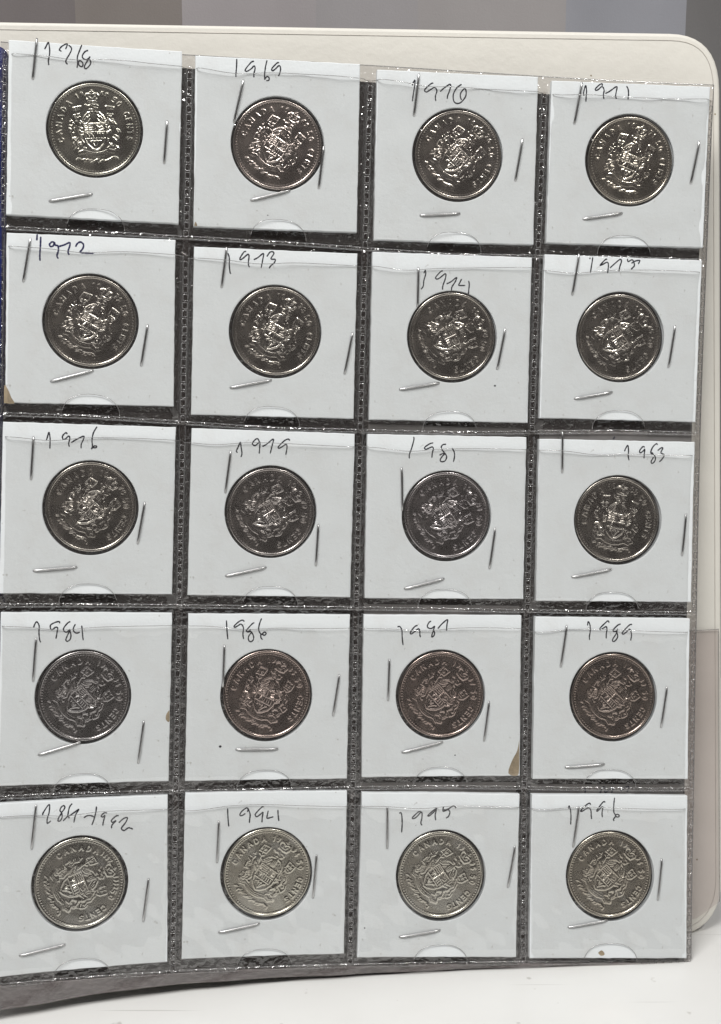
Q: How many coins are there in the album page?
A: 20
